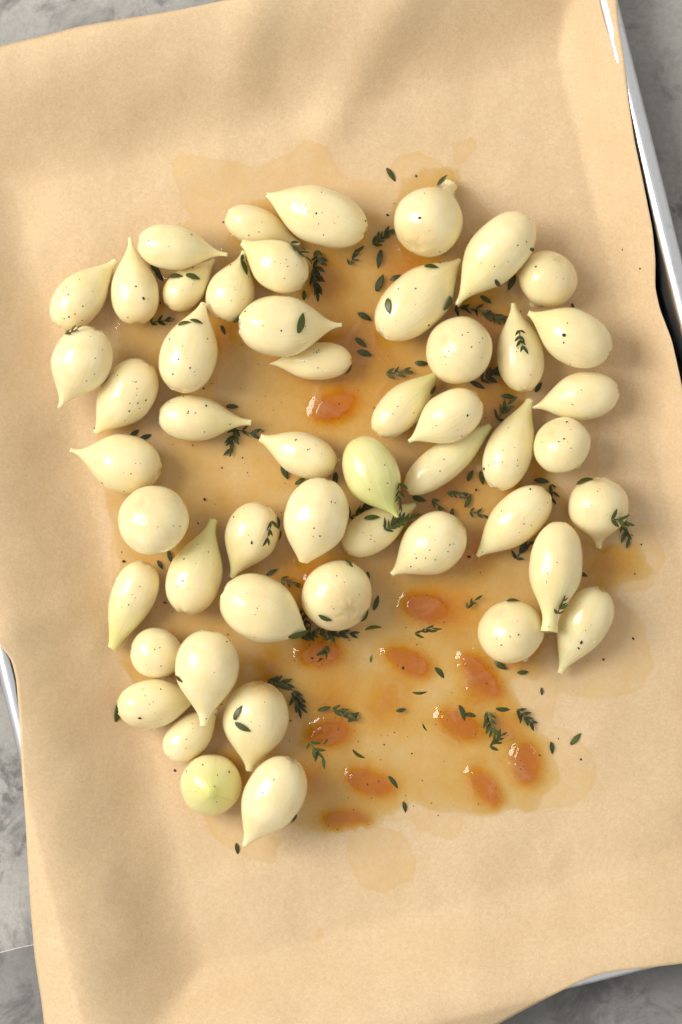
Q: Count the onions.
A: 51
